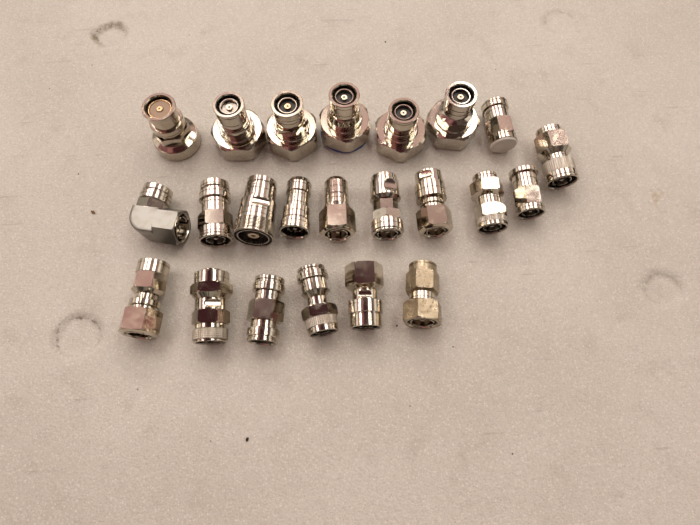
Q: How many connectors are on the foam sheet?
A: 23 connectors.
